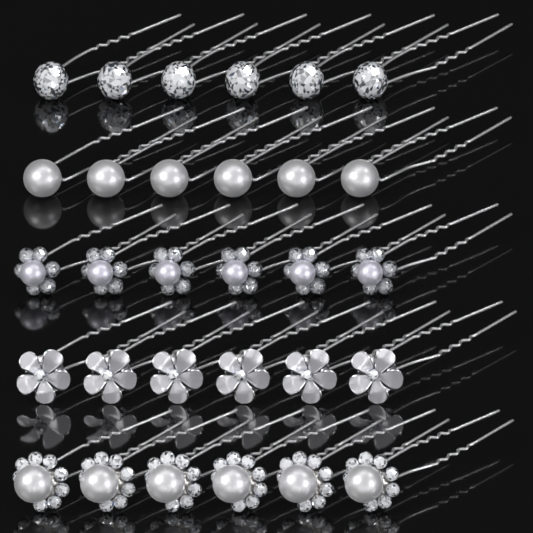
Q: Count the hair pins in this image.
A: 30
